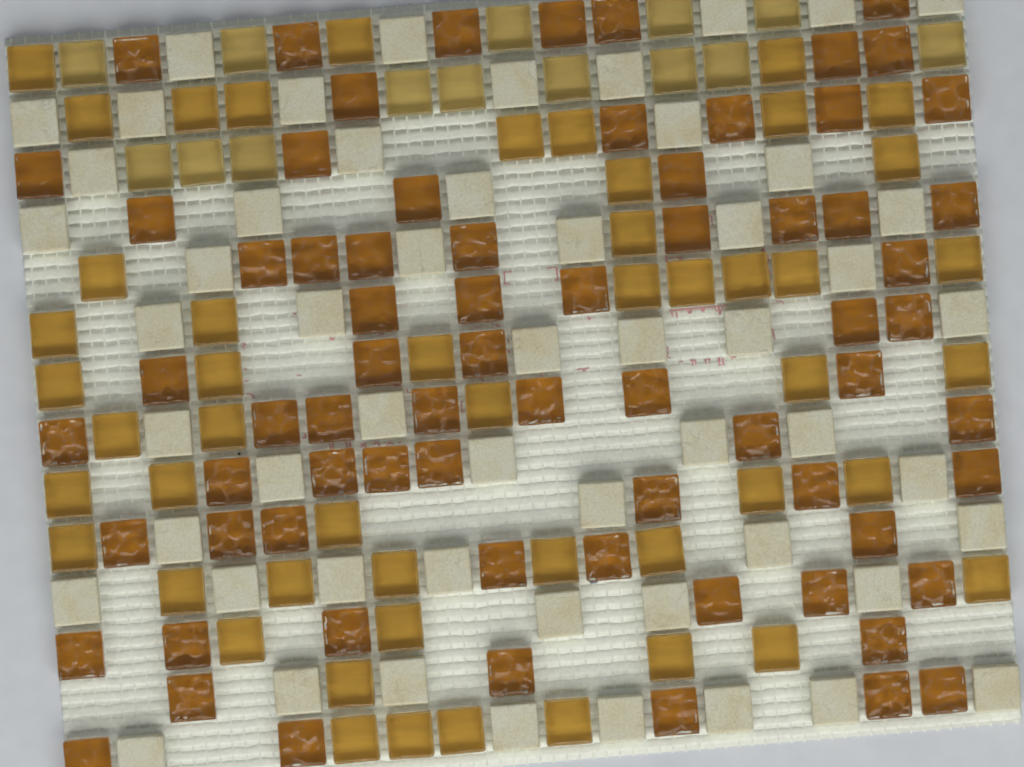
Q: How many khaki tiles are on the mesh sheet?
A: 14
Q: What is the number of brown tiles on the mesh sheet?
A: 71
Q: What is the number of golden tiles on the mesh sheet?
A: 50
